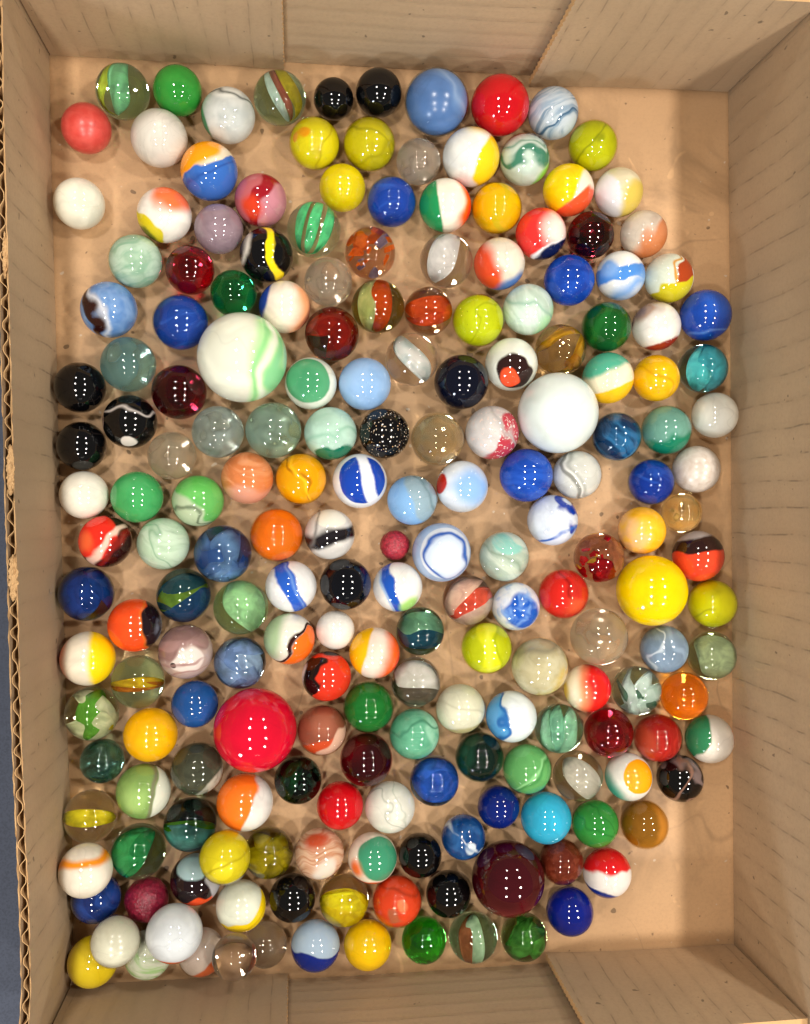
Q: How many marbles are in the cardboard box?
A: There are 200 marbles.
